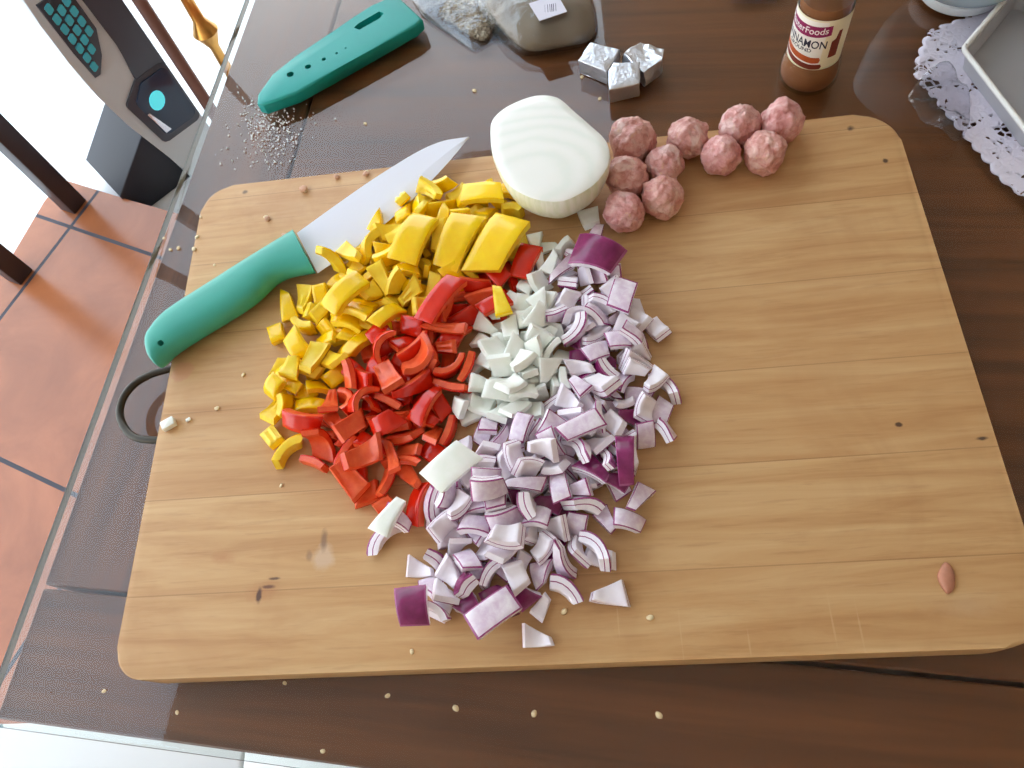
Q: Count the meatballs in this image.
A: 10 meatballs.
